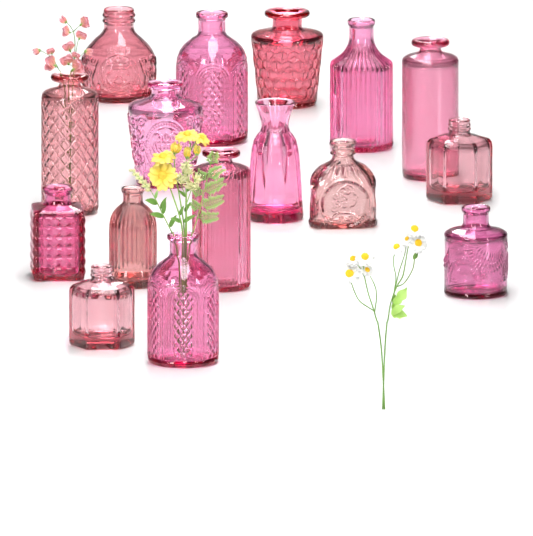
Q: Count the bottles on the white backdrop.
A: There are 16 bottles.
